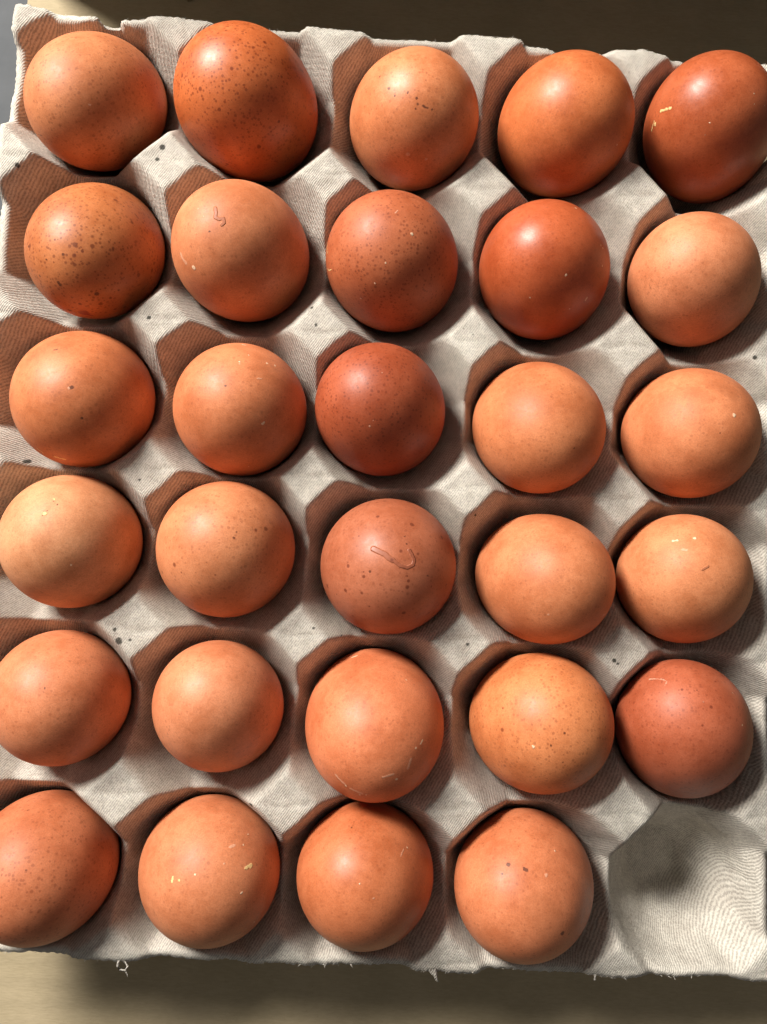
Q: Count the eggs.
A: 29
